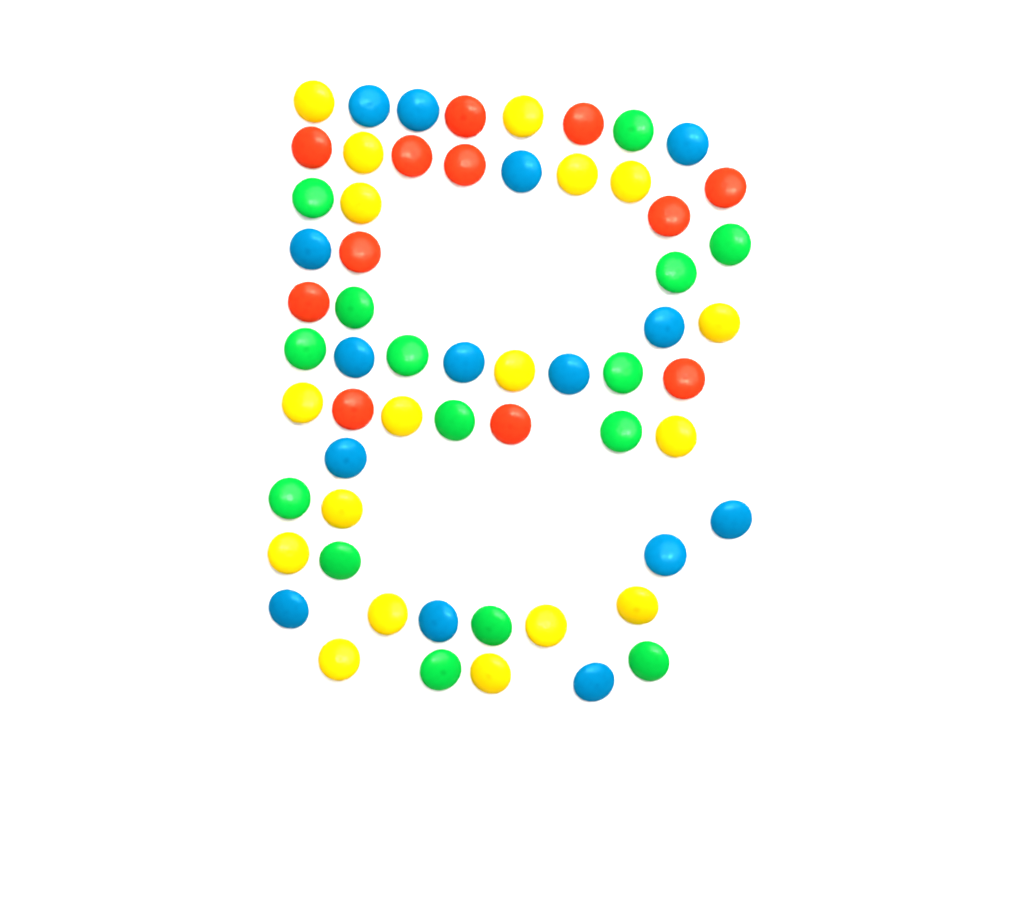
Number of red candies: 12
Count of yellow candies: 18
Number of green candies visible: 15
